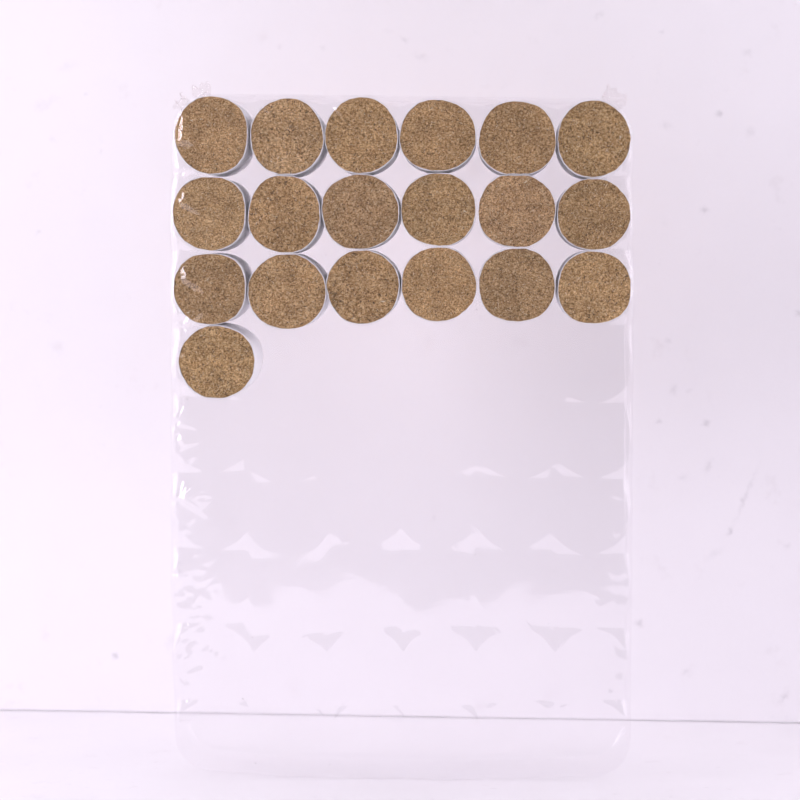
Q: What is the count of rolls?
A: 19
